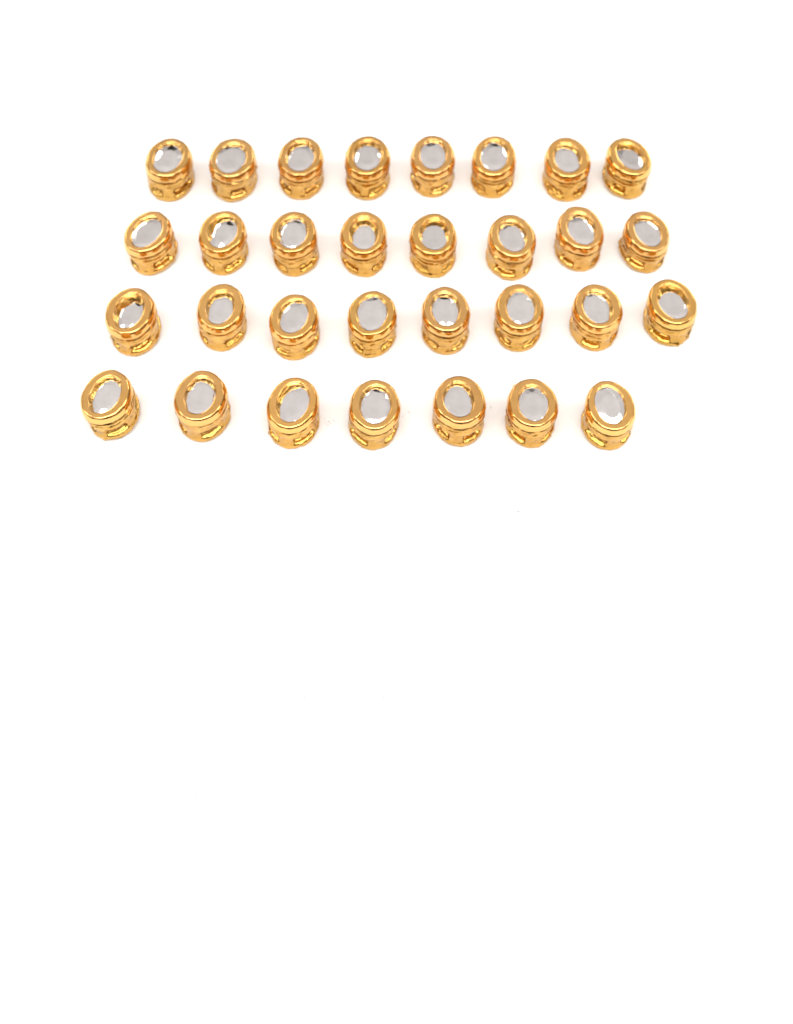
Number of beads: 31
